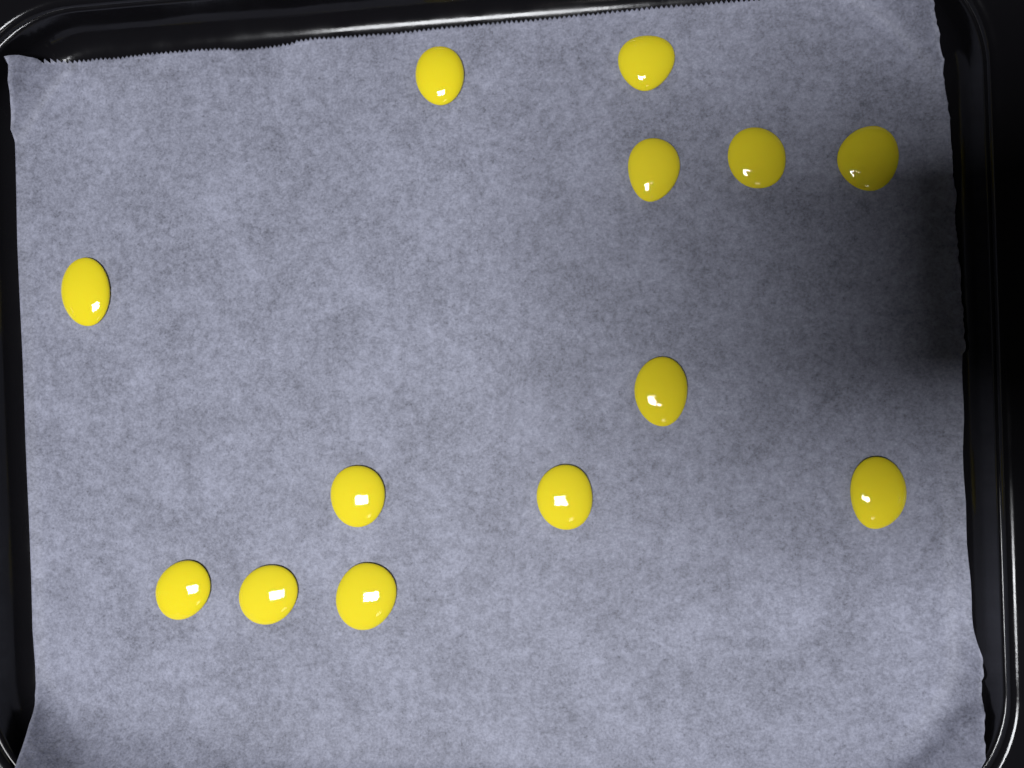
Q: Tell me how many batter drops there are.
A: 13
